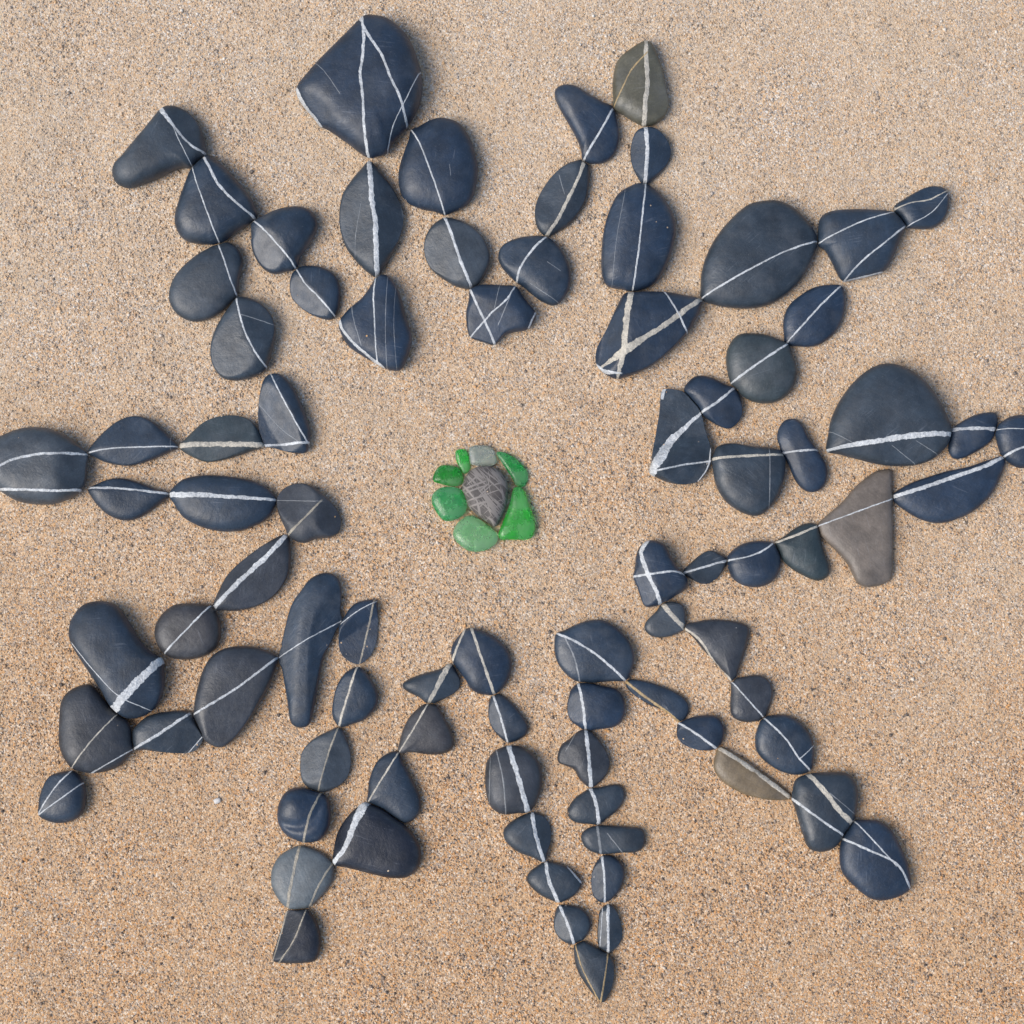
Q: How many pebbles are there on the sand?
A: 86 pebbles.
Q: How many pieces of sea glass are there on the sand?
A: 7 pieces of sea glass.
